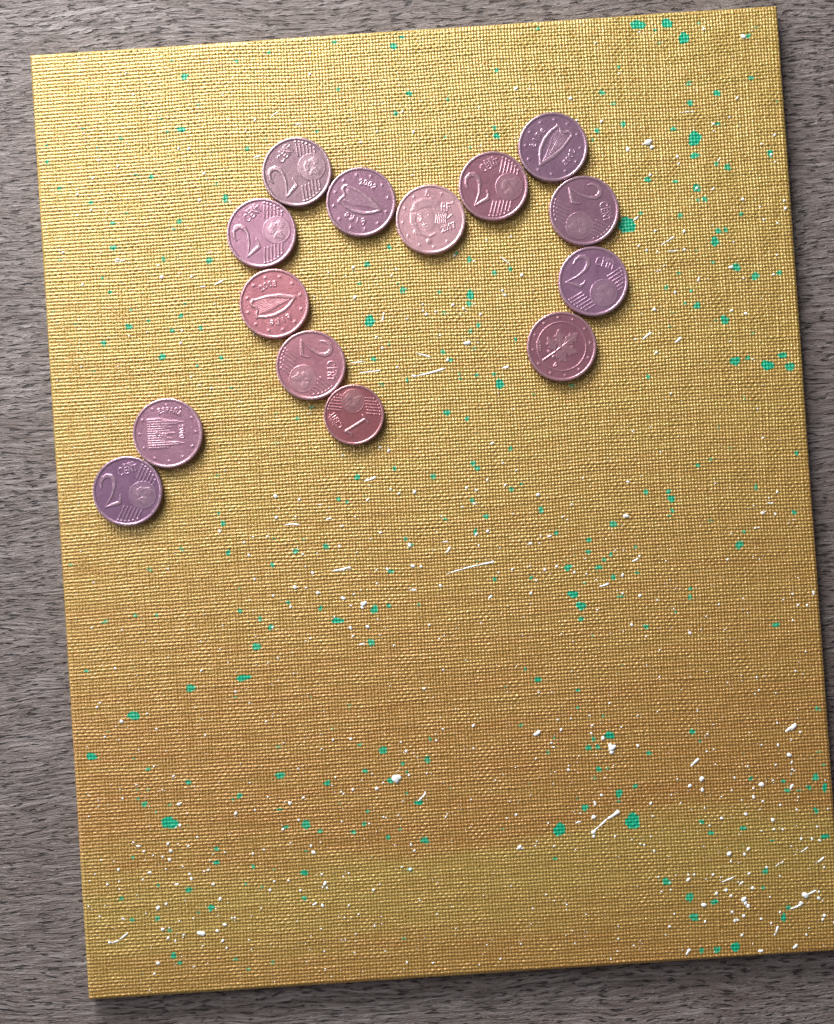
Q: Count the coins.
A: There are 14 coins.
